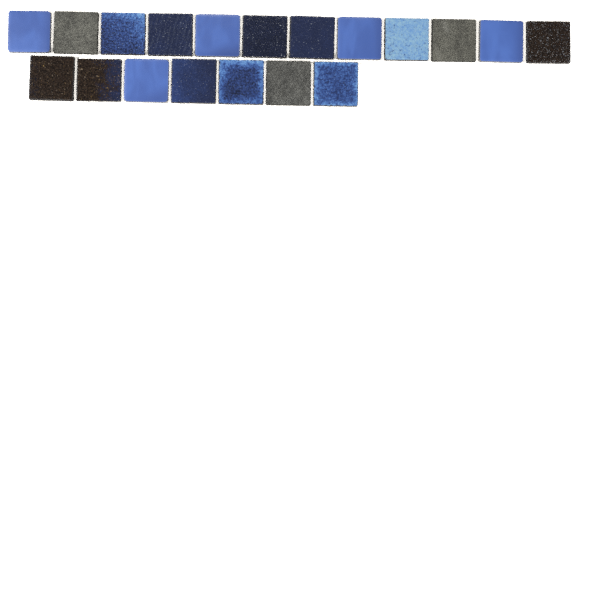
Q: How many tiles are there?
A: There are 19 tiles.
